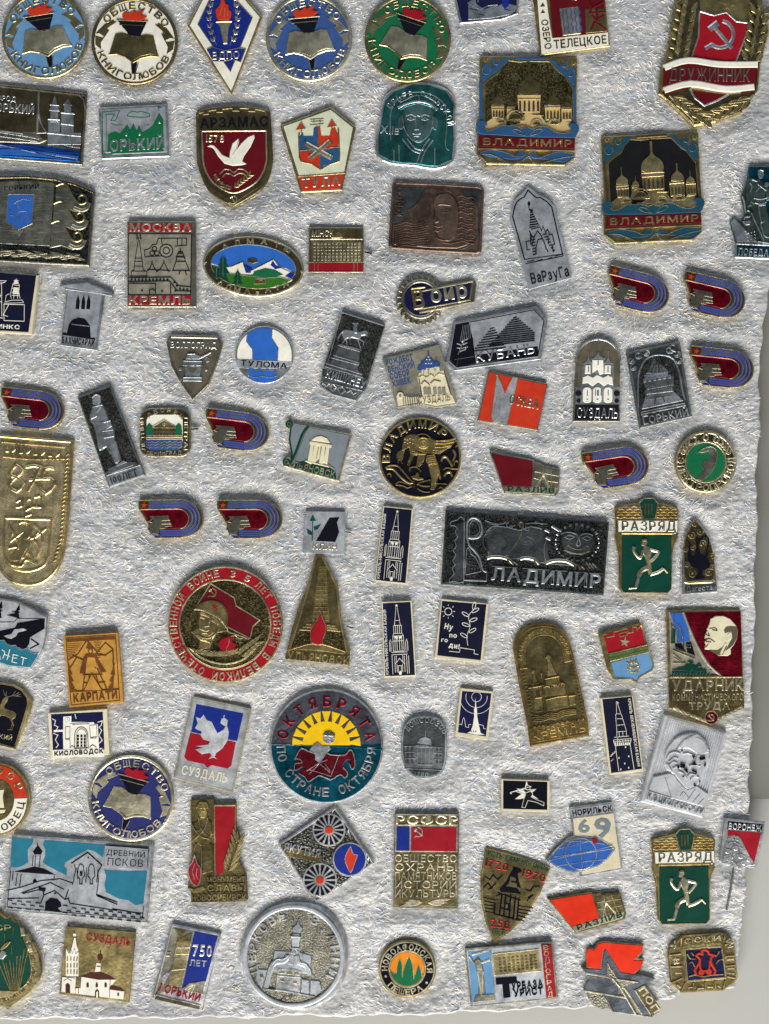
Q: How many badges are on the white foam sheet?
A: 90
